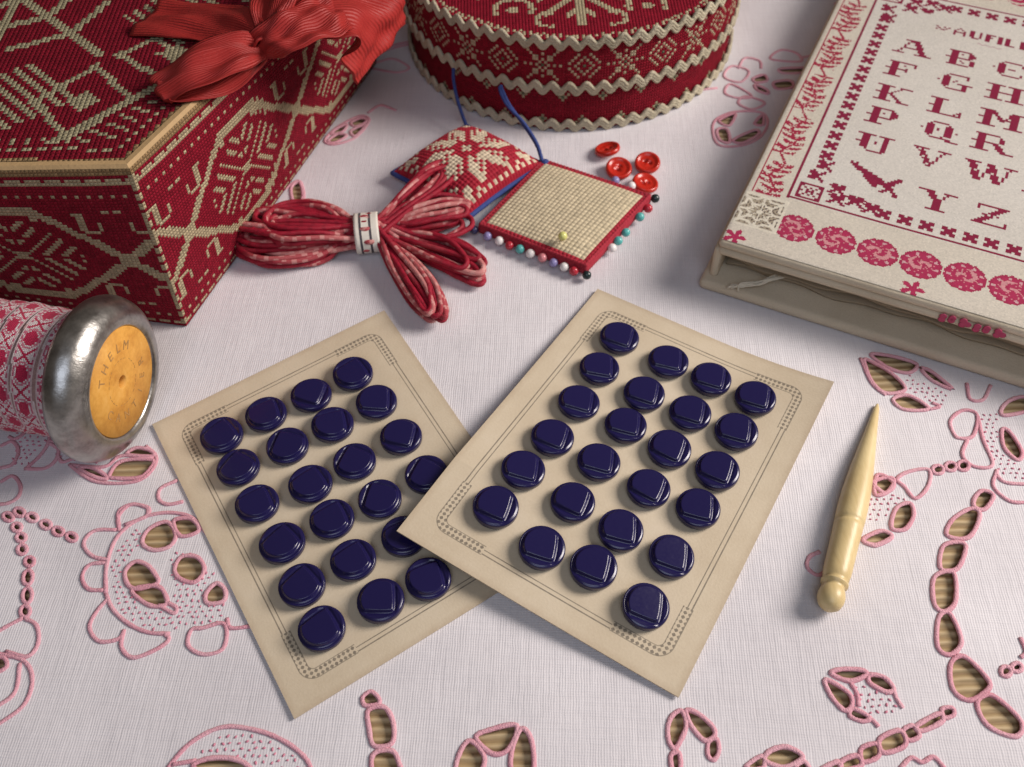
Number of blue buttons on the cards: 46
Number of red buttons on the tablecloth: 4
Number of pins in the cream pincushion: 20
